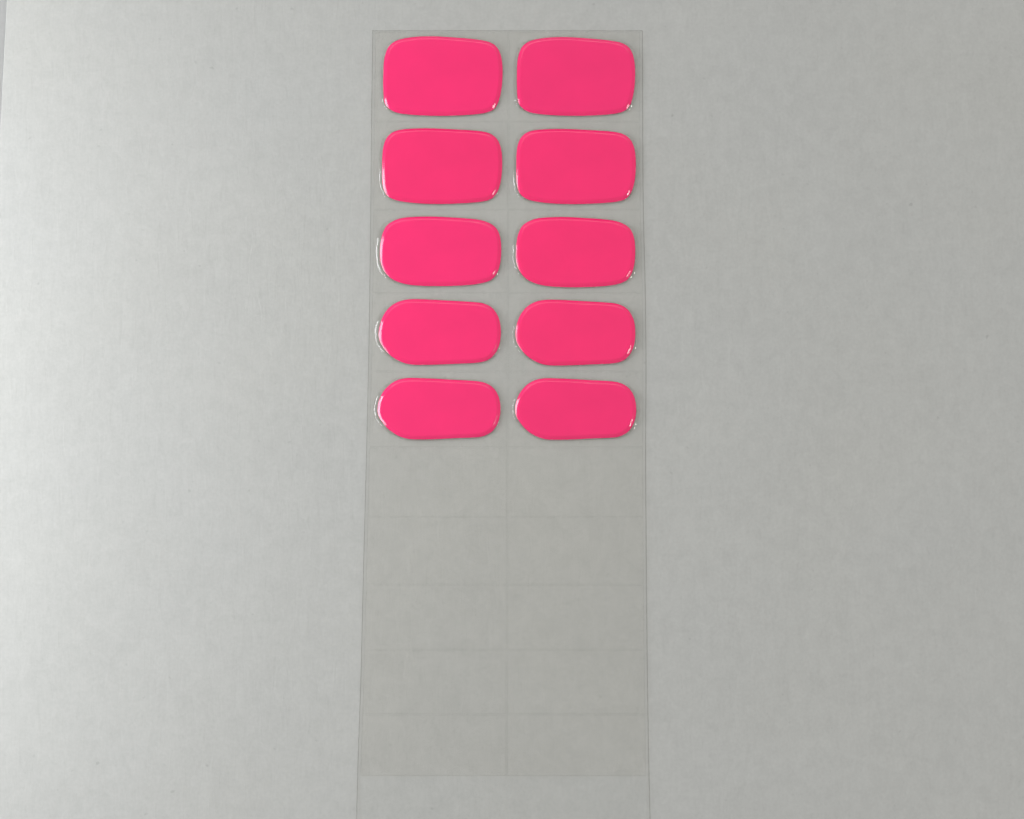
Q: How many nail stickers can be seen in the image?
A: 10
